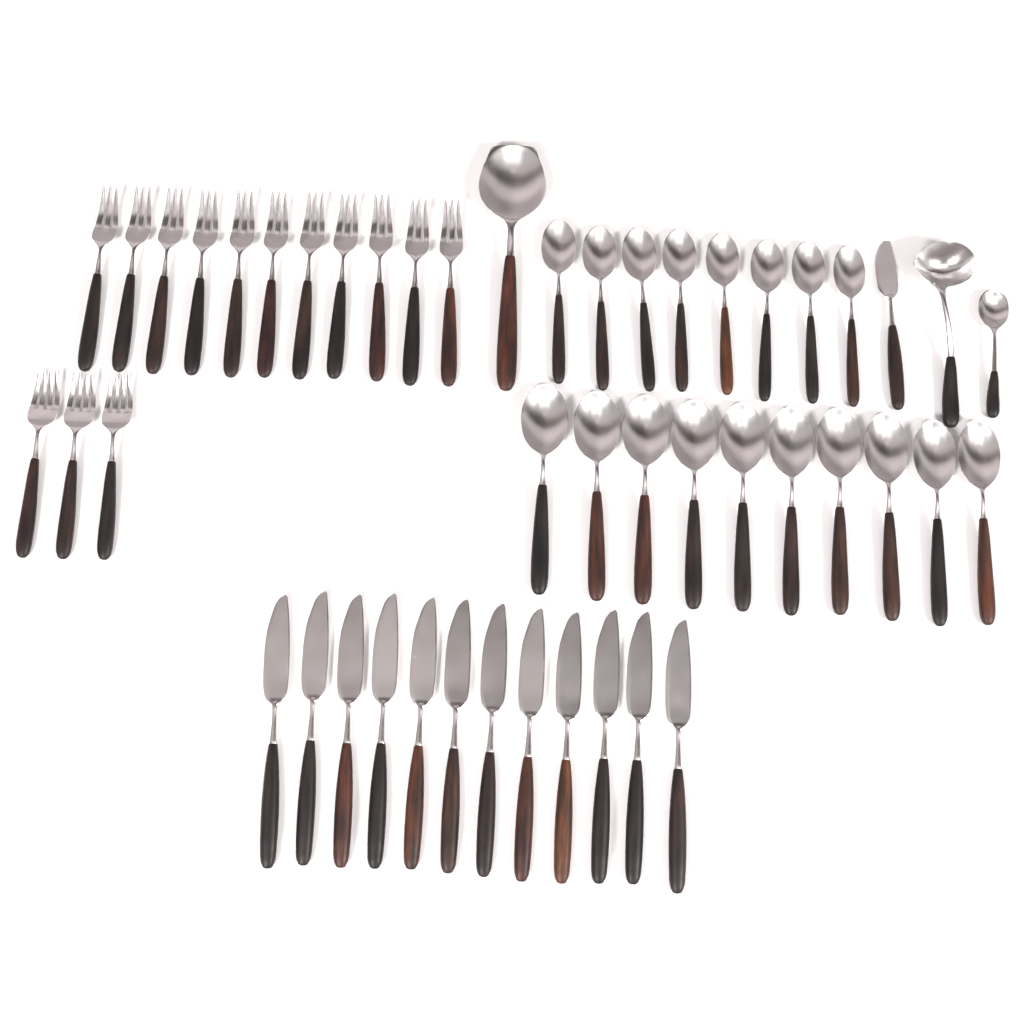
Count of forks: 14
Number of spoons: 20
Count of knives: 13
